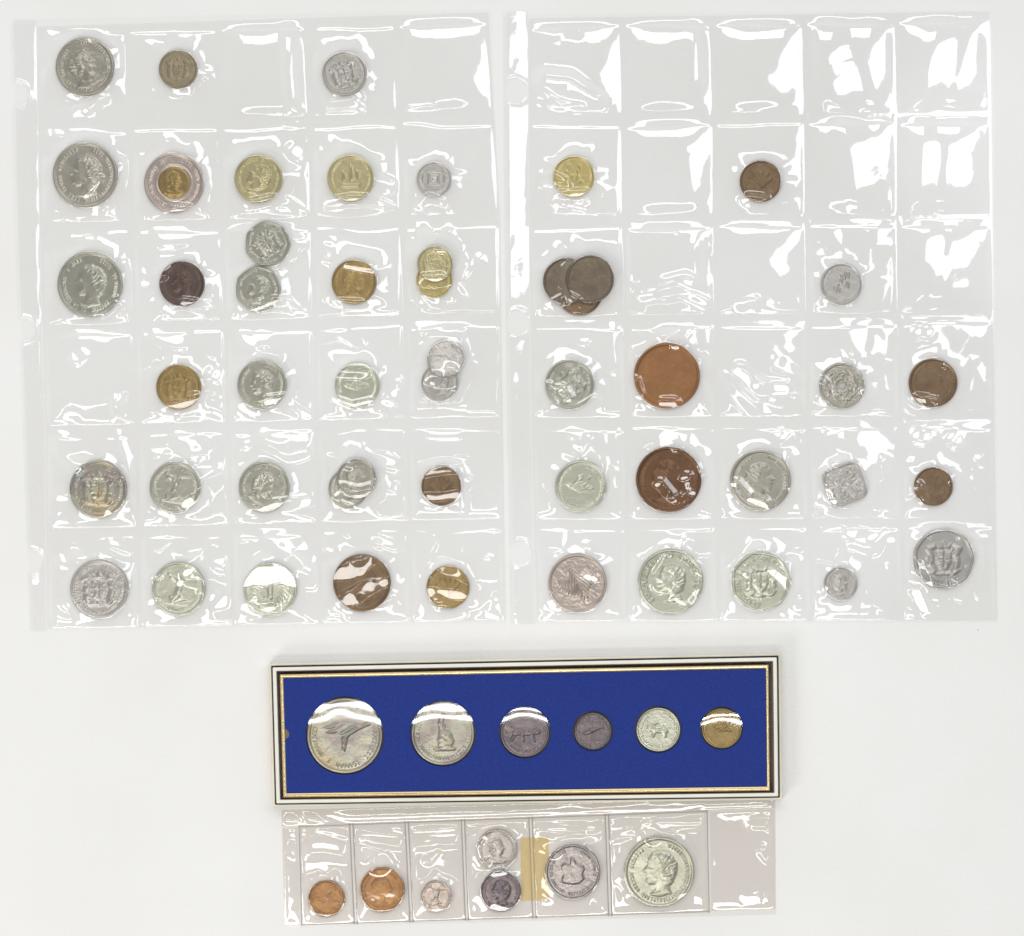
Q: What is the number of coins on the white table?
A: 64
